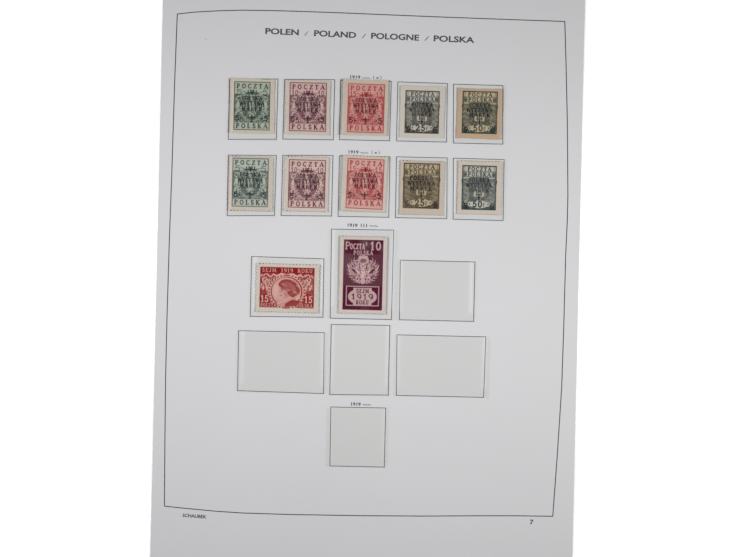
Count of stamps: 12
